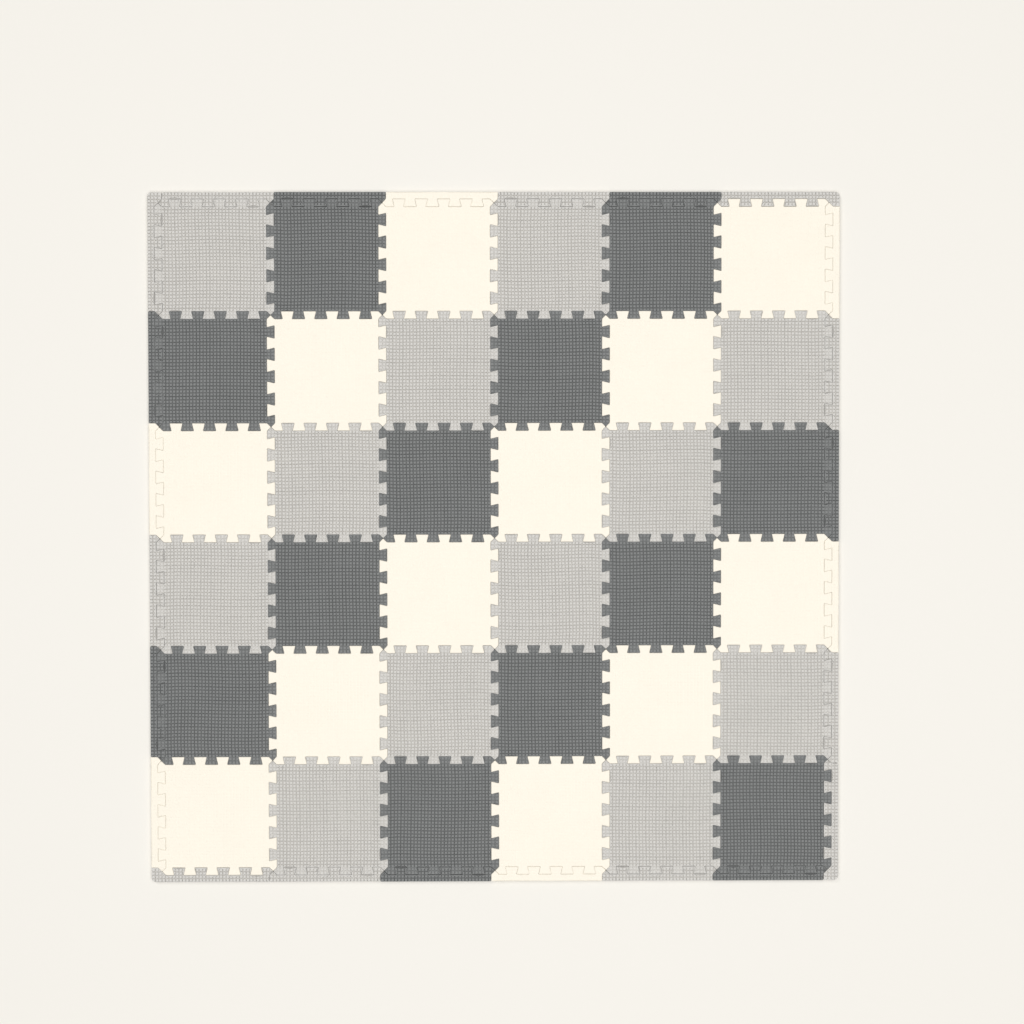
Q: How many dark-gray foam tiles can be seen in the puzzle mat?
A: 12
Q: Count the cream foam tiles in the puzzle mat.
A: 12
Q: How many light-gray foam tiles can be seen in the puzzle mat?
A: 12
